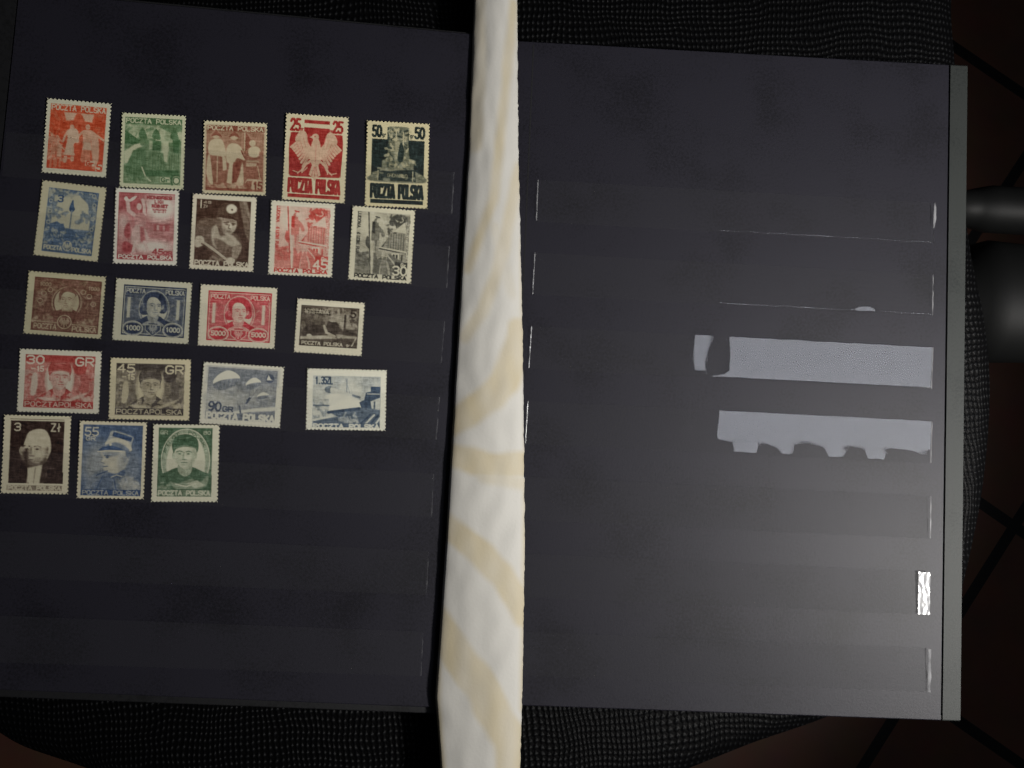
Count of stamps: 21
